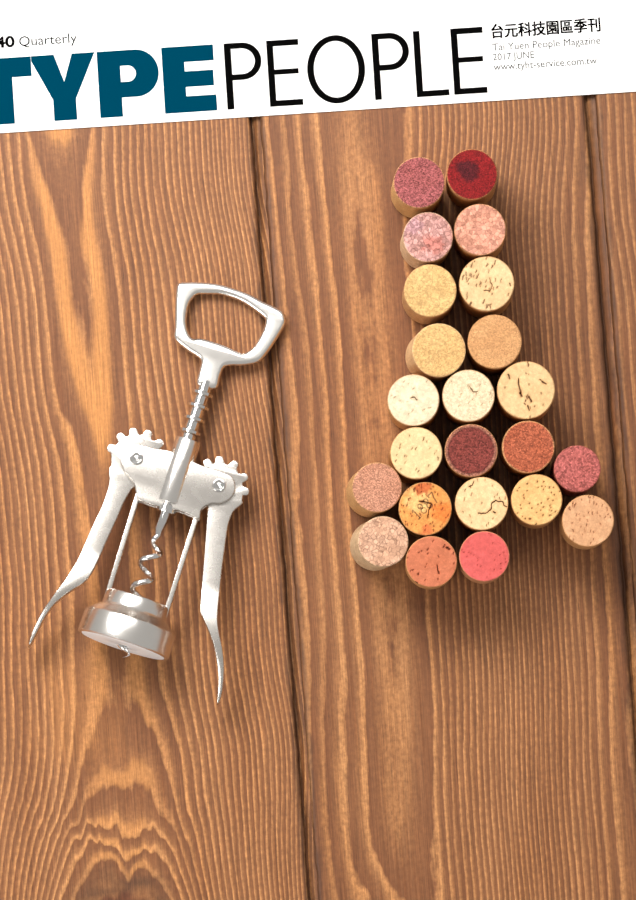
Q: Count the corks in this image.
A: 23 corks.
